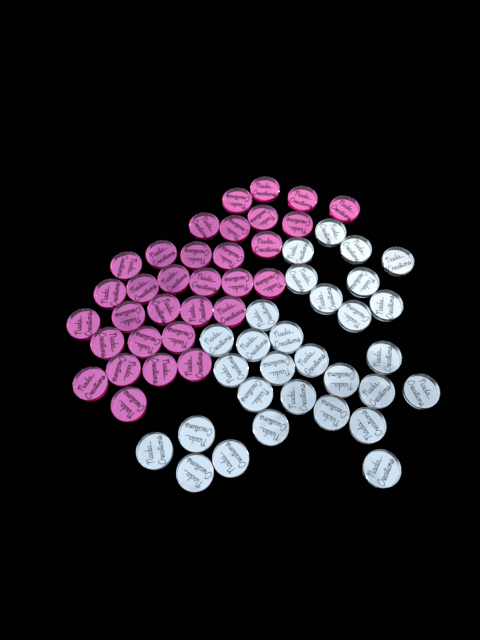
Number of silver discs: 30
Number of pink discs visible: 32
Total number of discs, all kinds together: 62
